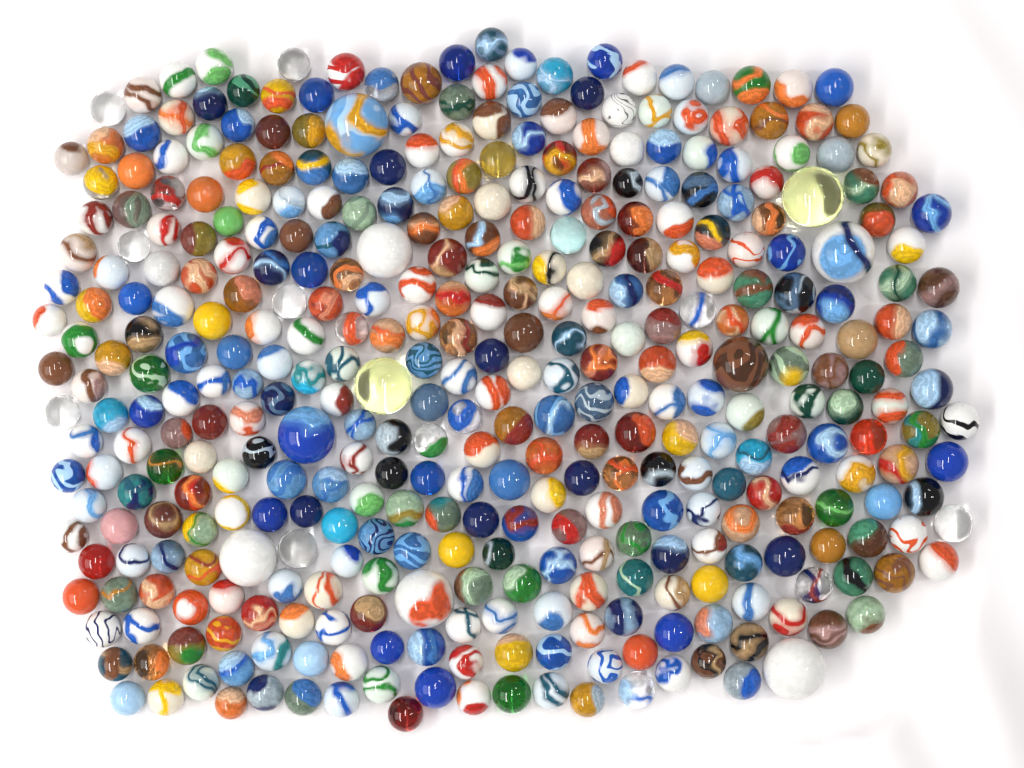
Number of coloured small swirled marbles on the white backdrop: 170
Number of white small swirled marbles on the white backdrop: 134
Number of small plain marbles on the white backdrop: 67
